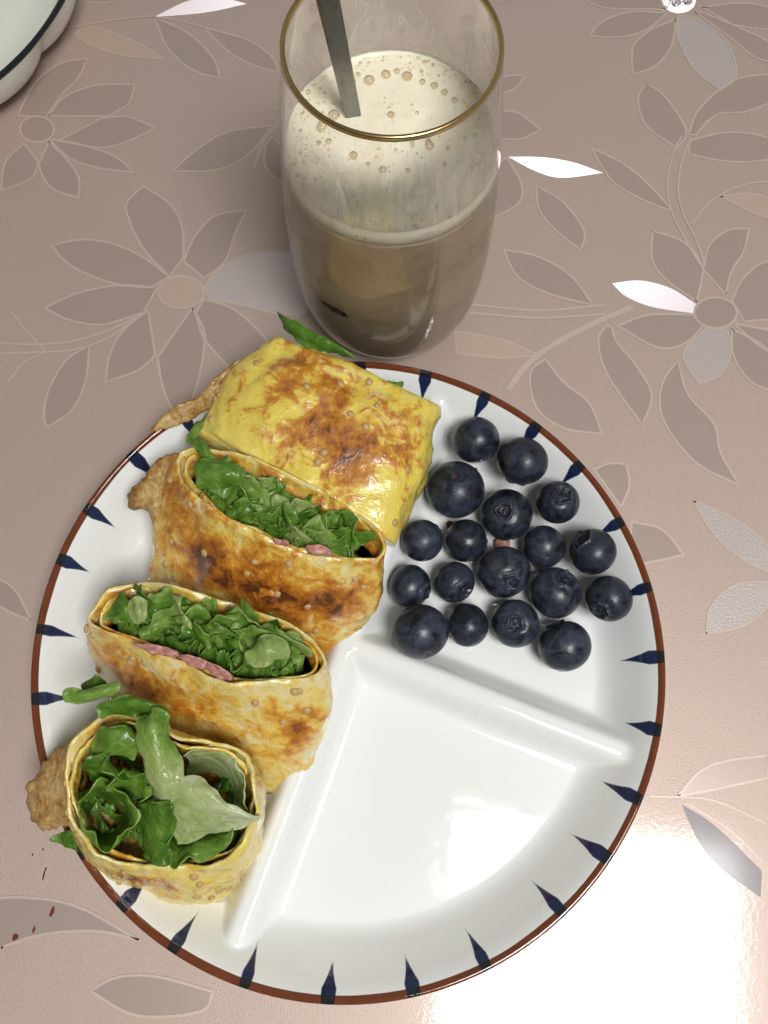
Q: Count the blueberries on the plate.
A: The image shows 18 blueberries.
